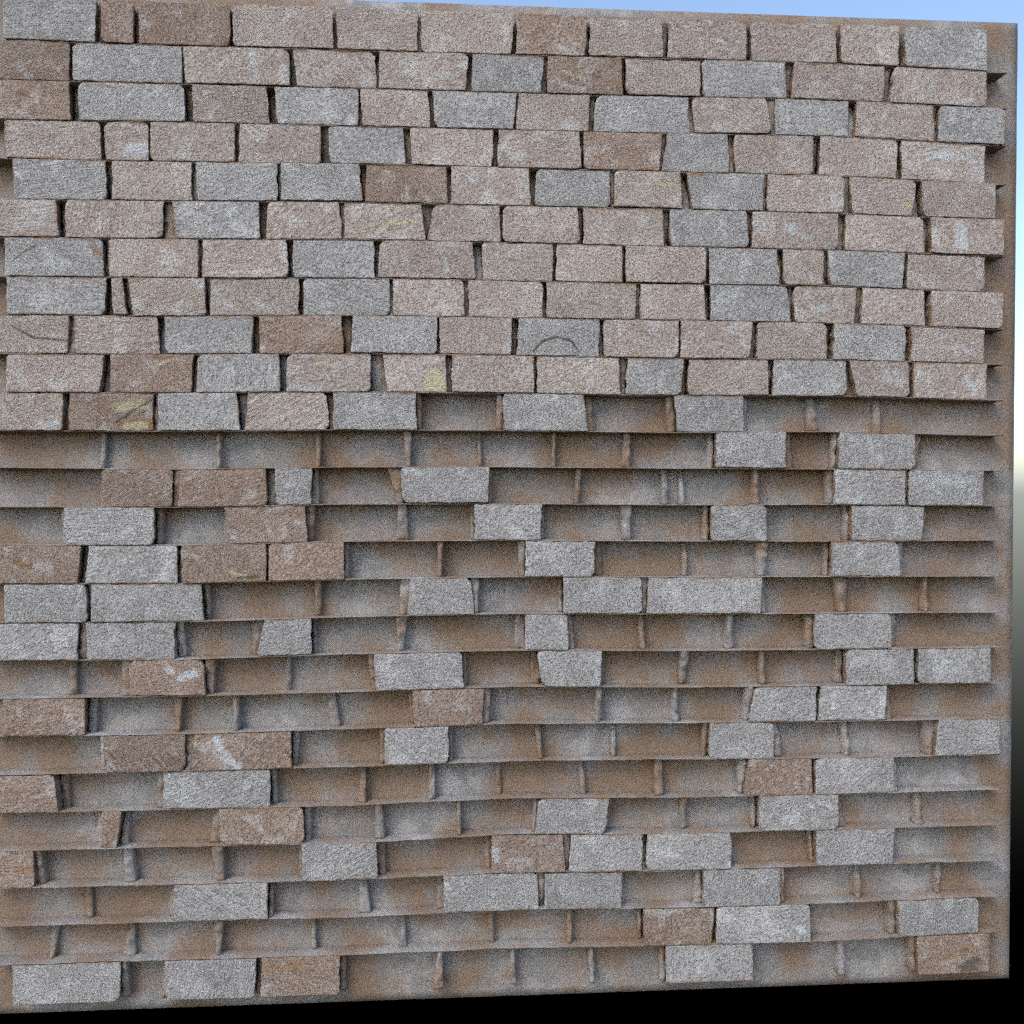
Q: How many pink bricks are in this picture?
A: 78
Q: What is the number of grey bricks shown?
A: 87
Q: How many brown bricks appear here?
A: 31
